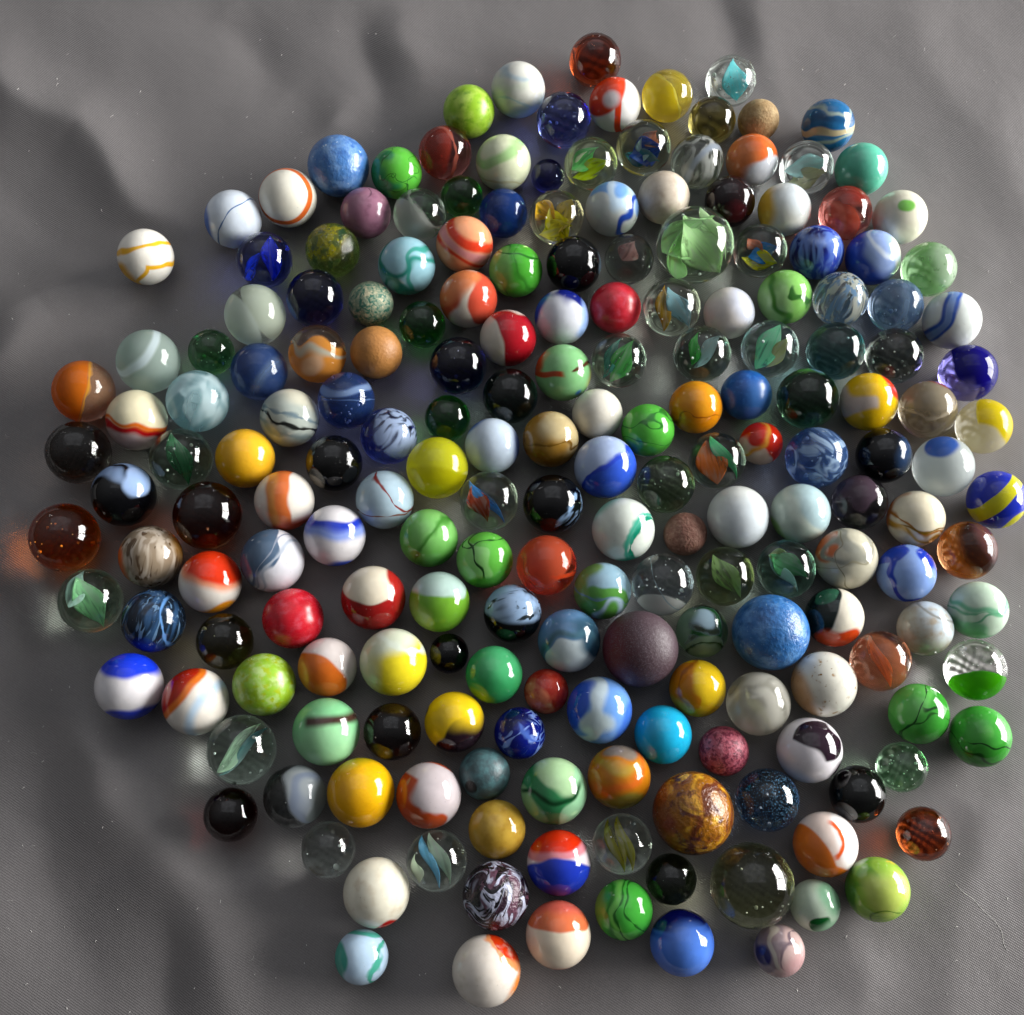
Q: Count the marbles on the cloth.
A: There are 200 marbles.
